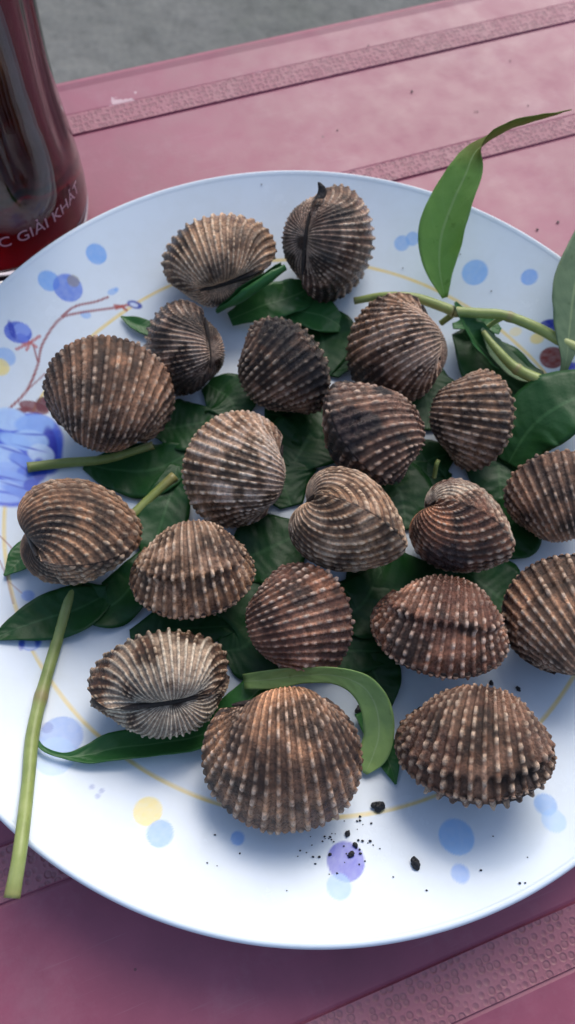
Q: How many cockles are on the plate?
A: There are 20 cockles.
